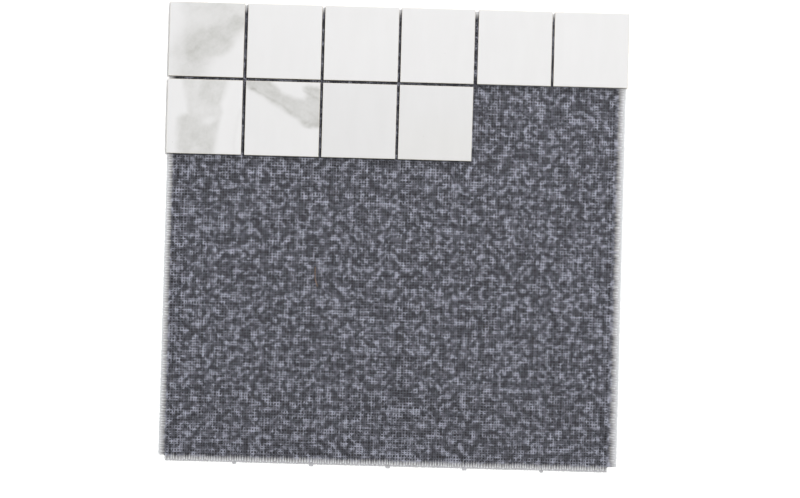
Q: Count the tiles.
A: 10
